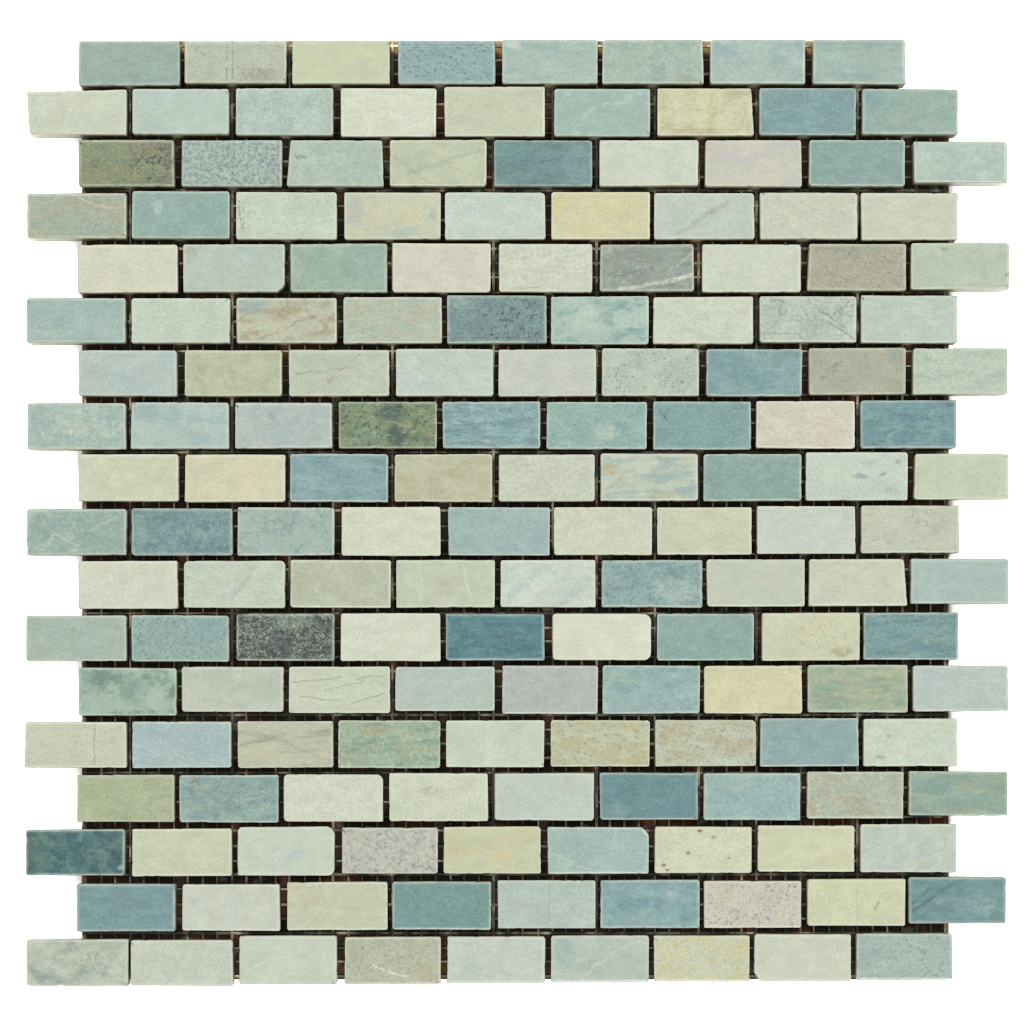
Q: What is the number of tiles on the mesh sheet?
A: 161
